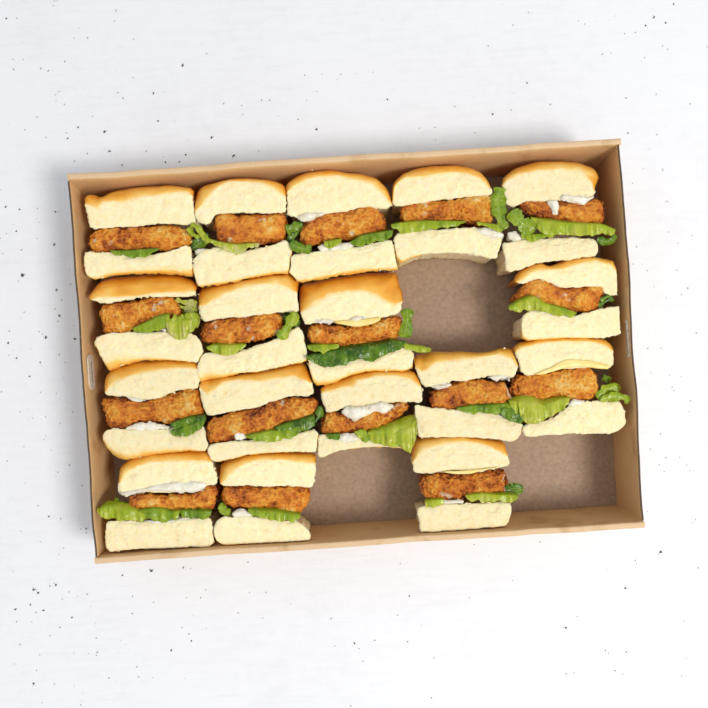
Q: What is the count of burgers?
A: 17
